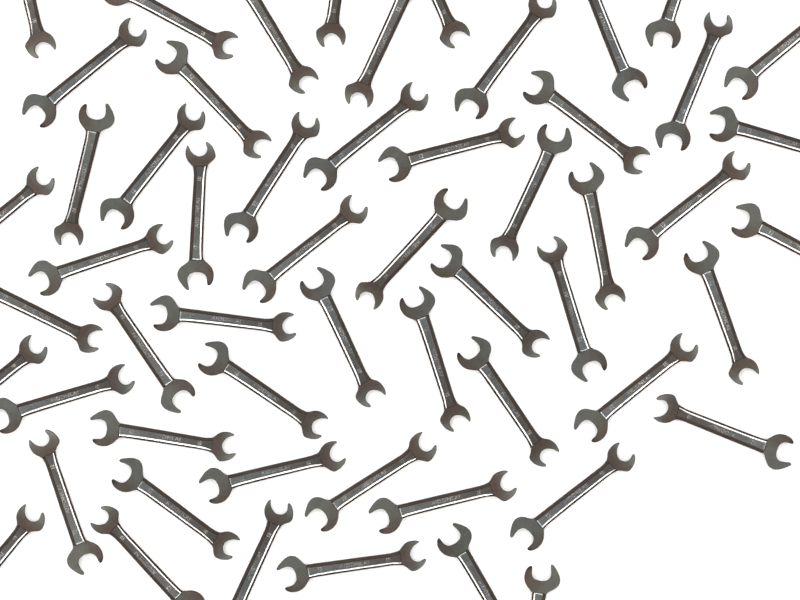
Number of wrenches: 56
